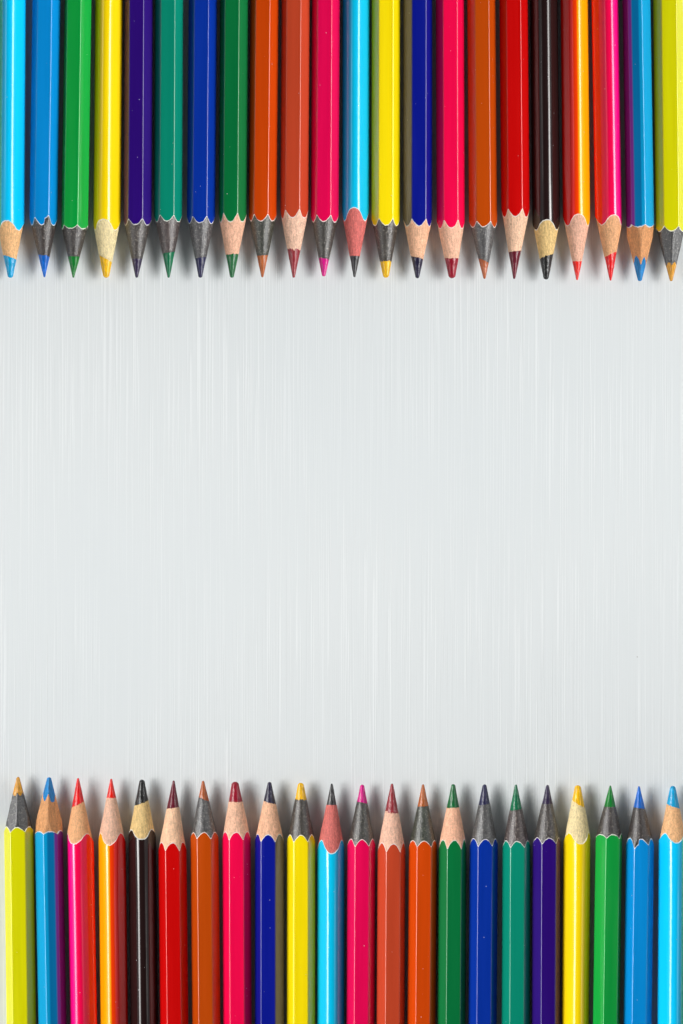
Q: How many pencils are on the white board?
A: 44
